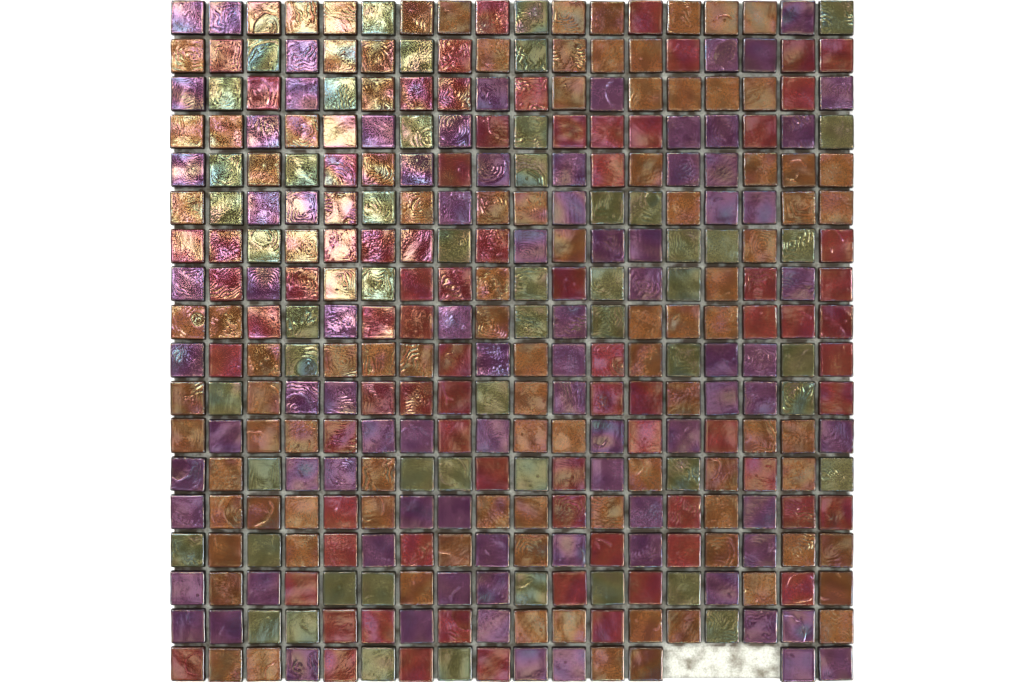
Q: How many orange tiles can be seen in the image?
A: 102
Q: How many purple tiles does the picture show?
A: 86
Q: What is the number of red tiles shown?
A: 79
